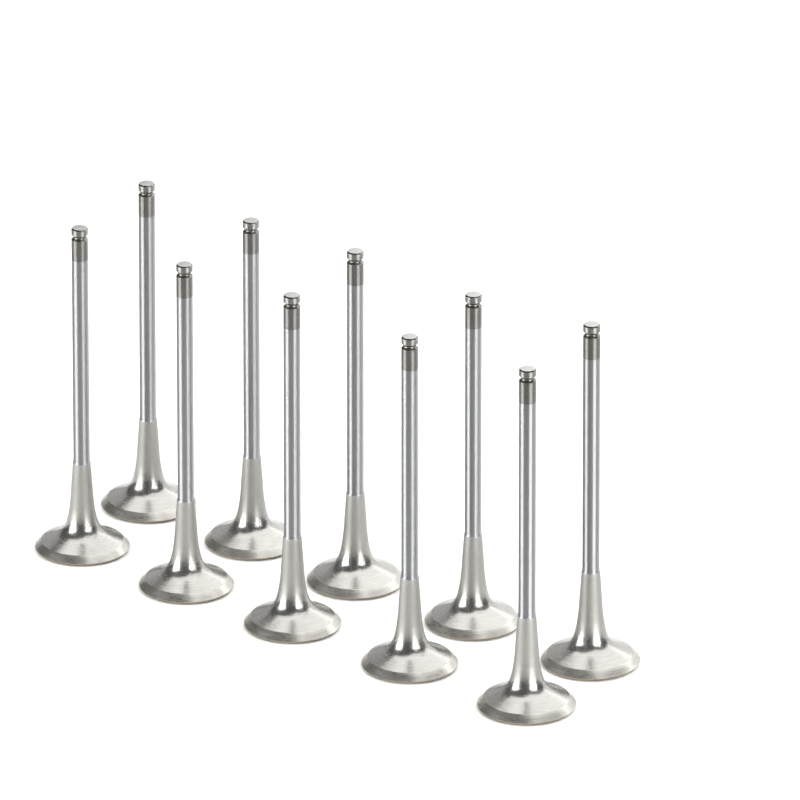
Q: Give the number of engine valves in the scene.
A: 10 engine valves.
